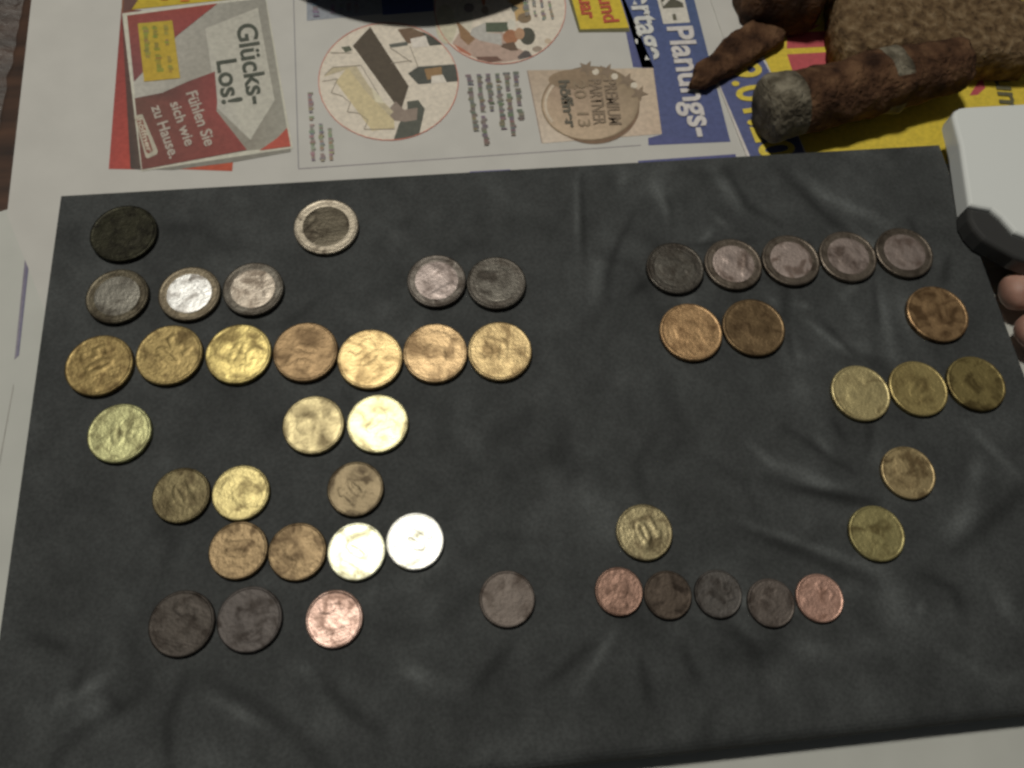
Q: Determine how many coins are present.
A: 47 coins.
